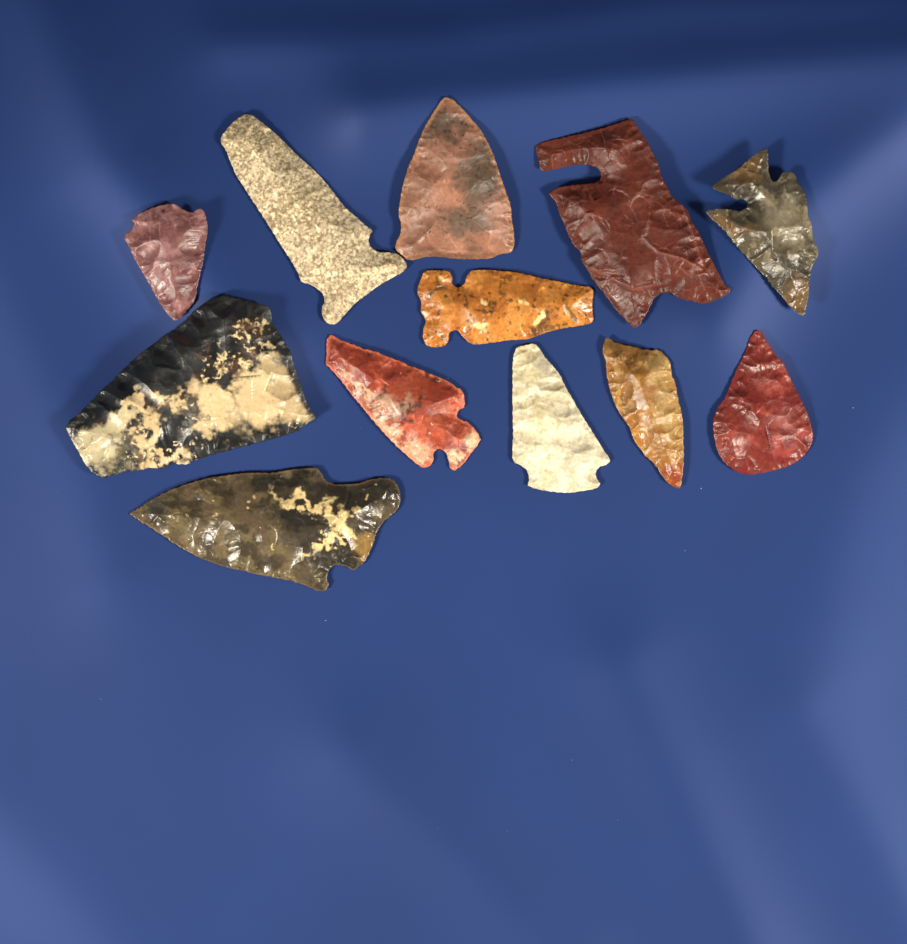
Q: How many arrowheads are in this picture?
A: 12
